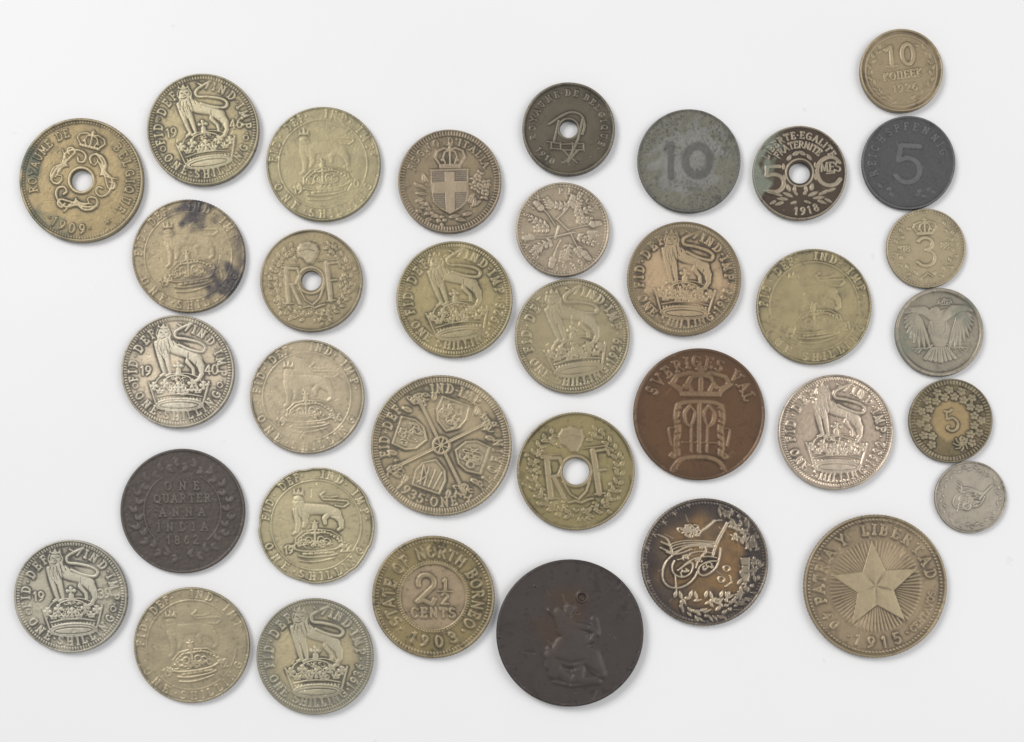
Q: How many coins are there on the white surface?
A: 35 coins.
